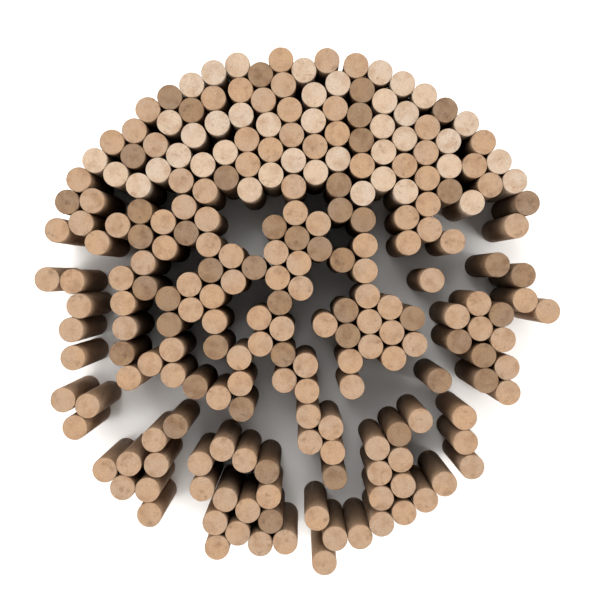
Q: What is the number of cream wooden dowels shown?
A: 41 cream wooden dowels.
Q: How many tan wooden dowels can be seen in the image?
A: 145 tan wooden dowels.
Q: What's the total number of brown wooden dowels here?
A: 48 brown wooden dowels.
